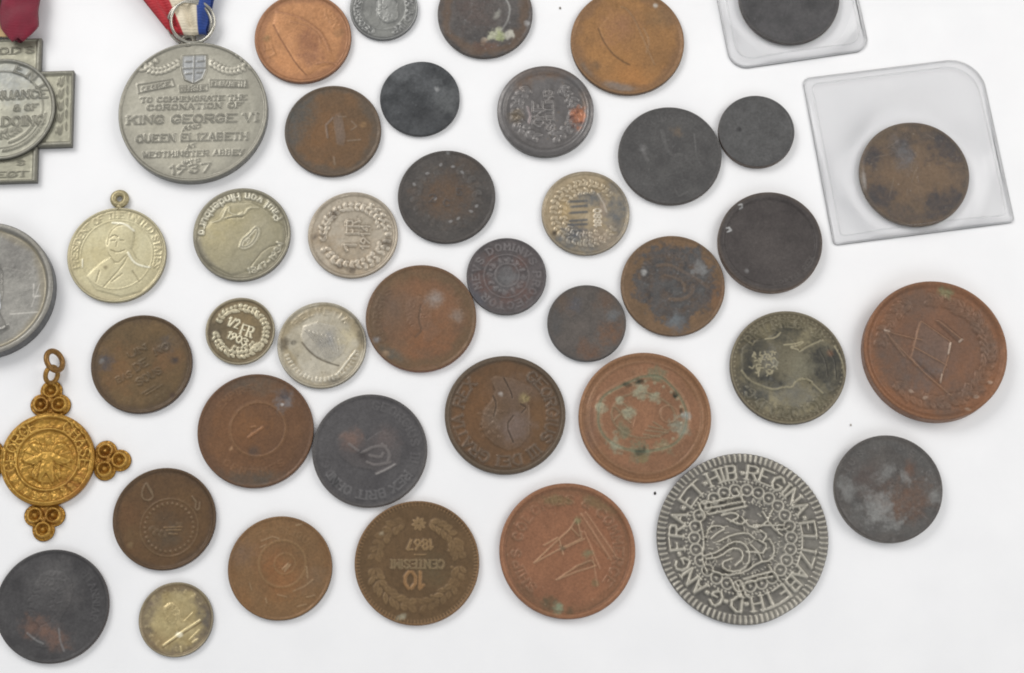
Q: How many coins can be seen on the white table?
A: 38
